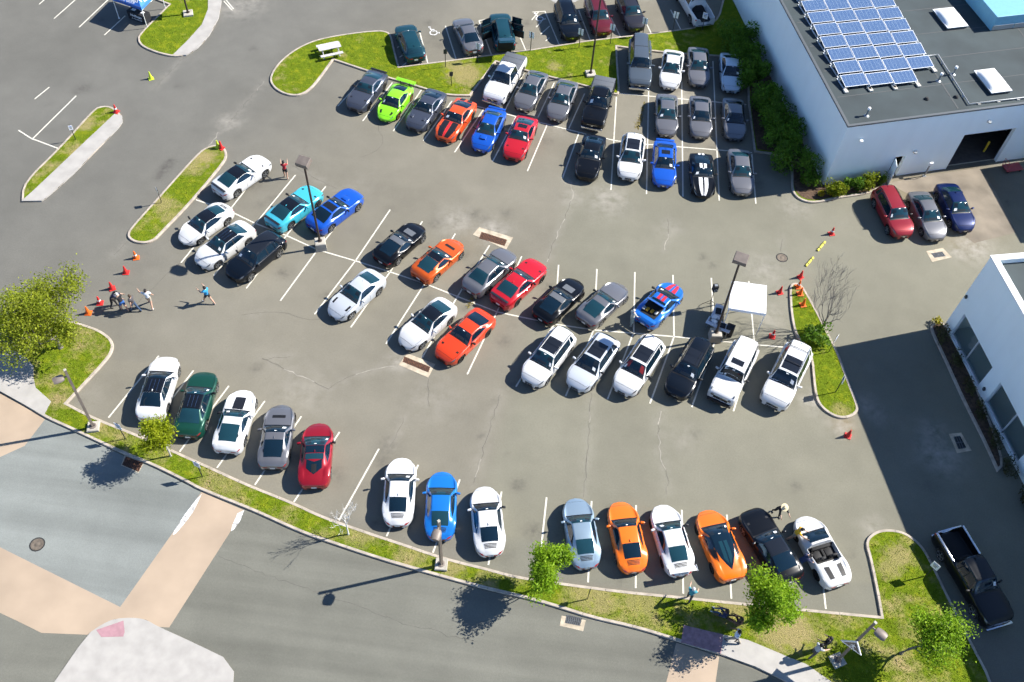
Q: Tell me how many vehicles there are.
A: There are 69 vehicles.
